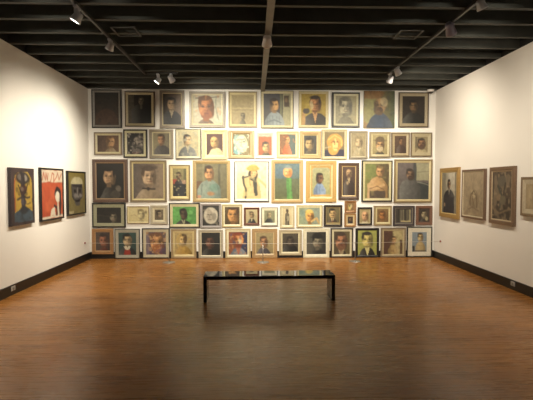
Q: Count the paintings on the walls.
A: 71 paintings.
